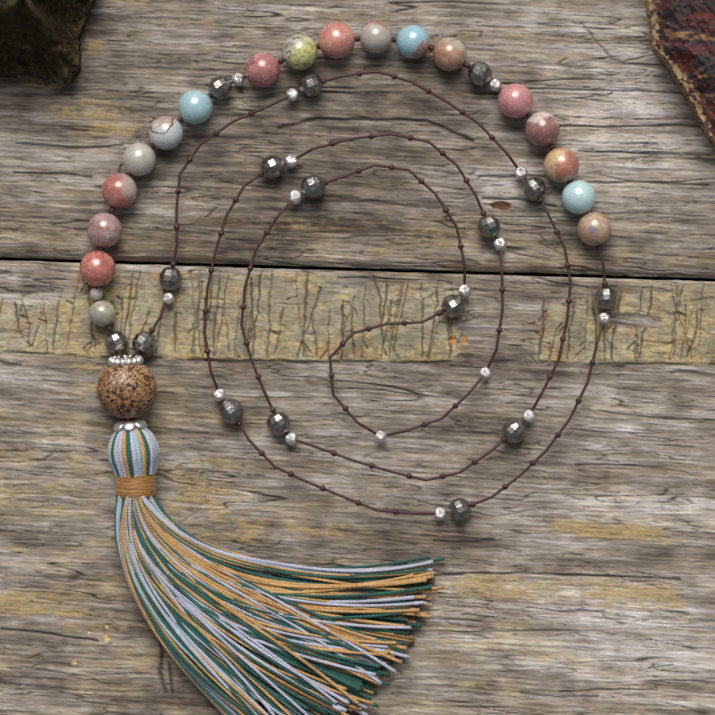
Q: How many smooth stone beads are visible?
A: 18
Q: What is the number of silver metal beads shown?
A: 17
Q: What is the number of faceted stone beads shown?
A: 16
